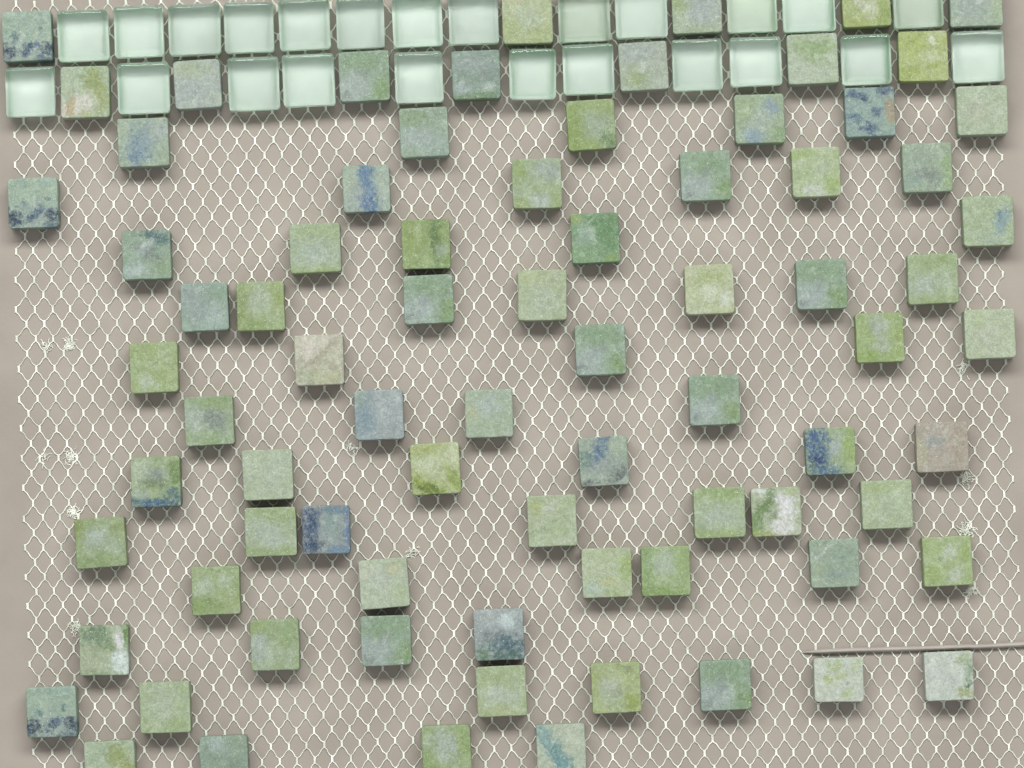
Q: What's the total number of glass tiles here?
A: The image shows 24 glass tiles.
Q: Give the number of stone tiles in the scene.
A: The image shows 79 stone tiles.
